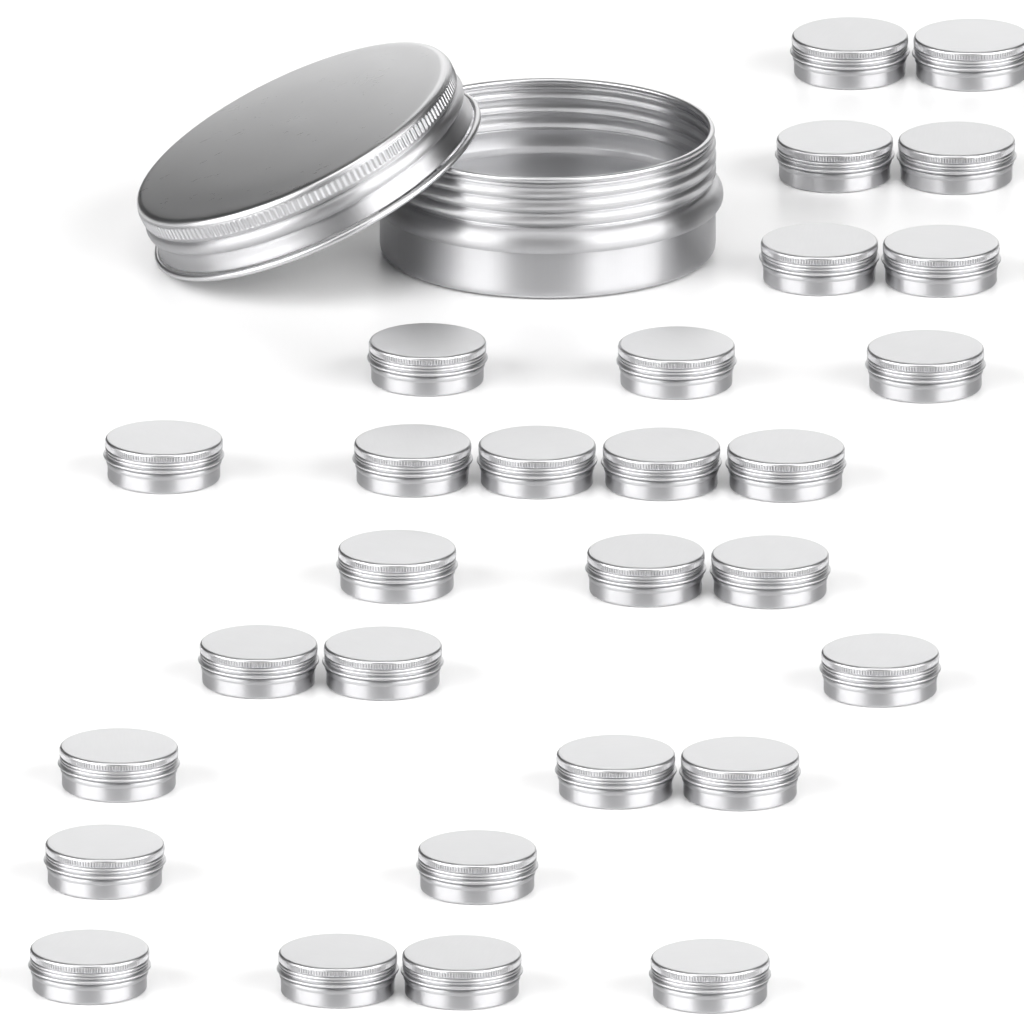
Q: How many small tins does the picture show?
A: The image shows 29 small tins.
